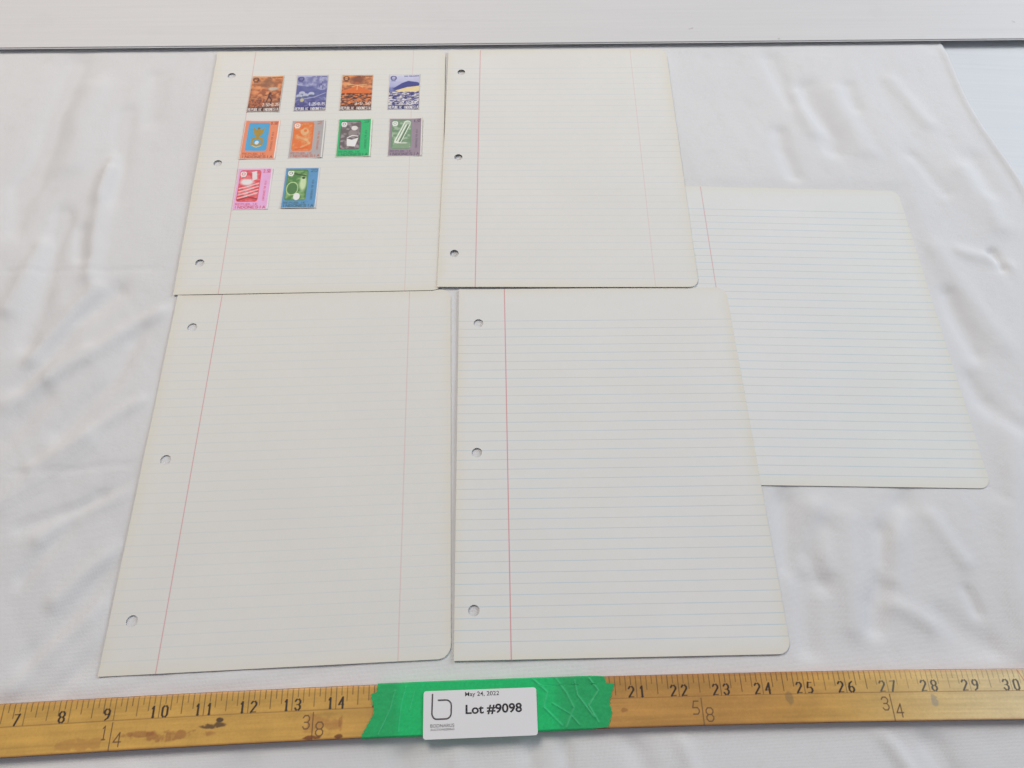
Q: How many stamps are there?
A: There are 10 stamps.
